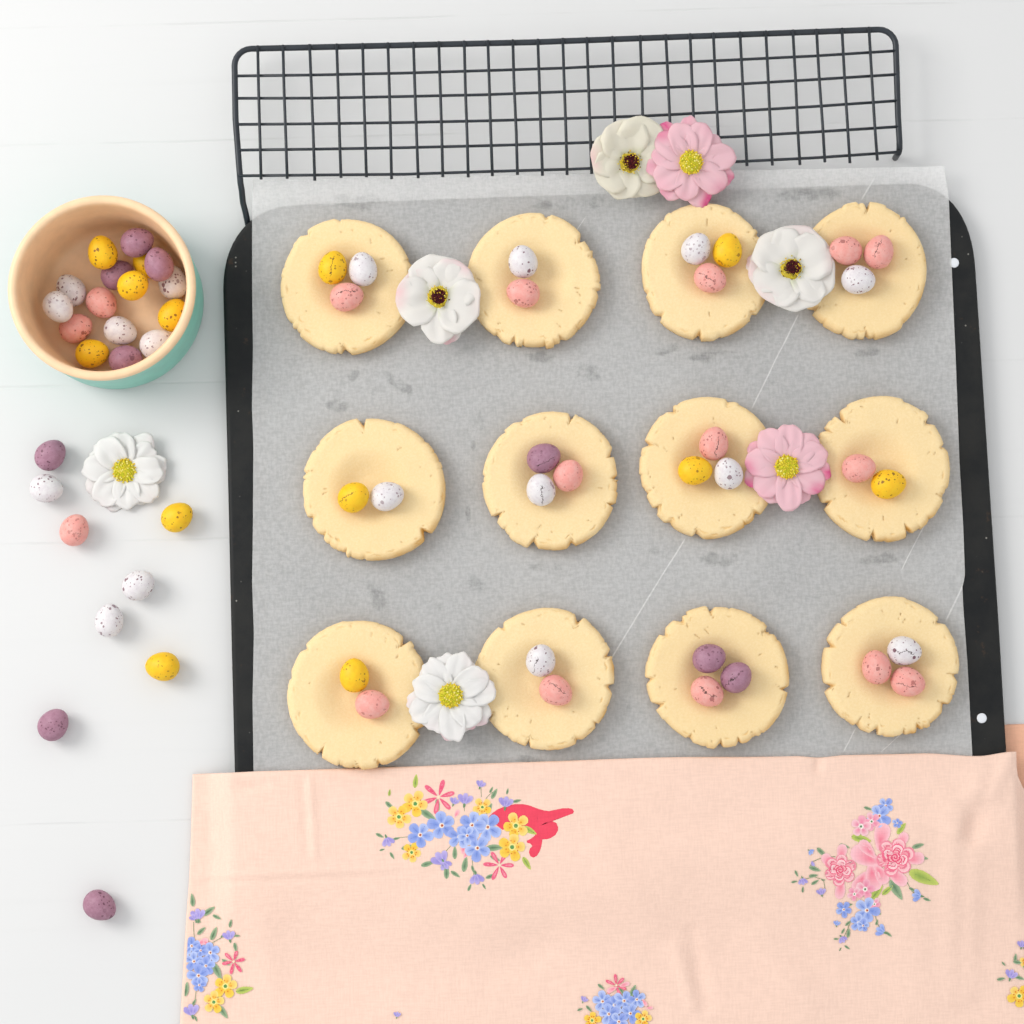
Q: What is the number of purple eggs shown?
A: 10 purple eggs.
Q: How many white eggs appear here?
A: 17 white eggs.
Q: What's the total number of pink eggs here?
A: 16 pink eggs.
